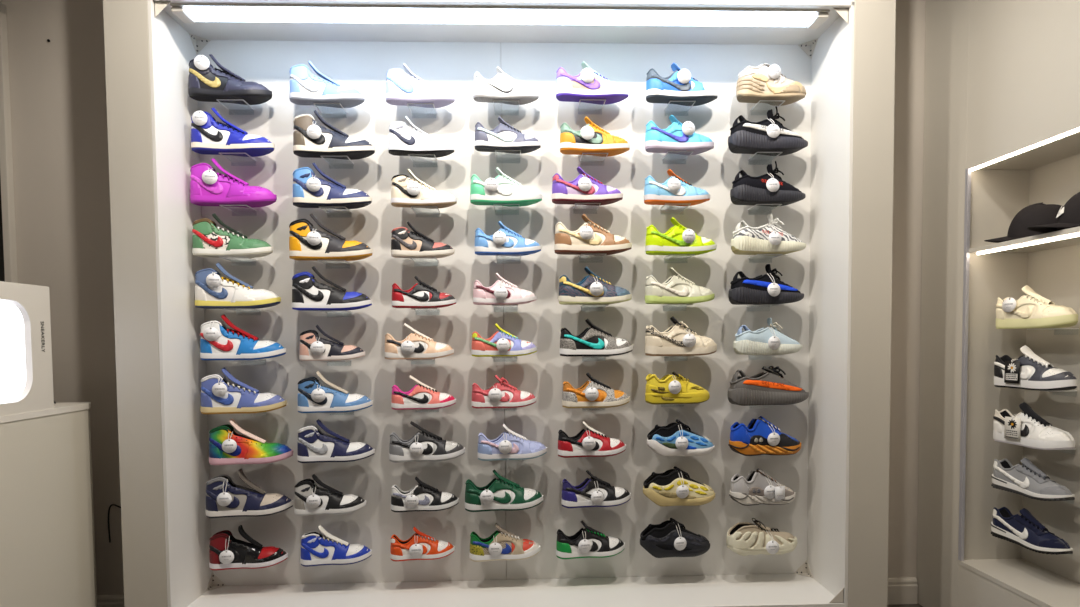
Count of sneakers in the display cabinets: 75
